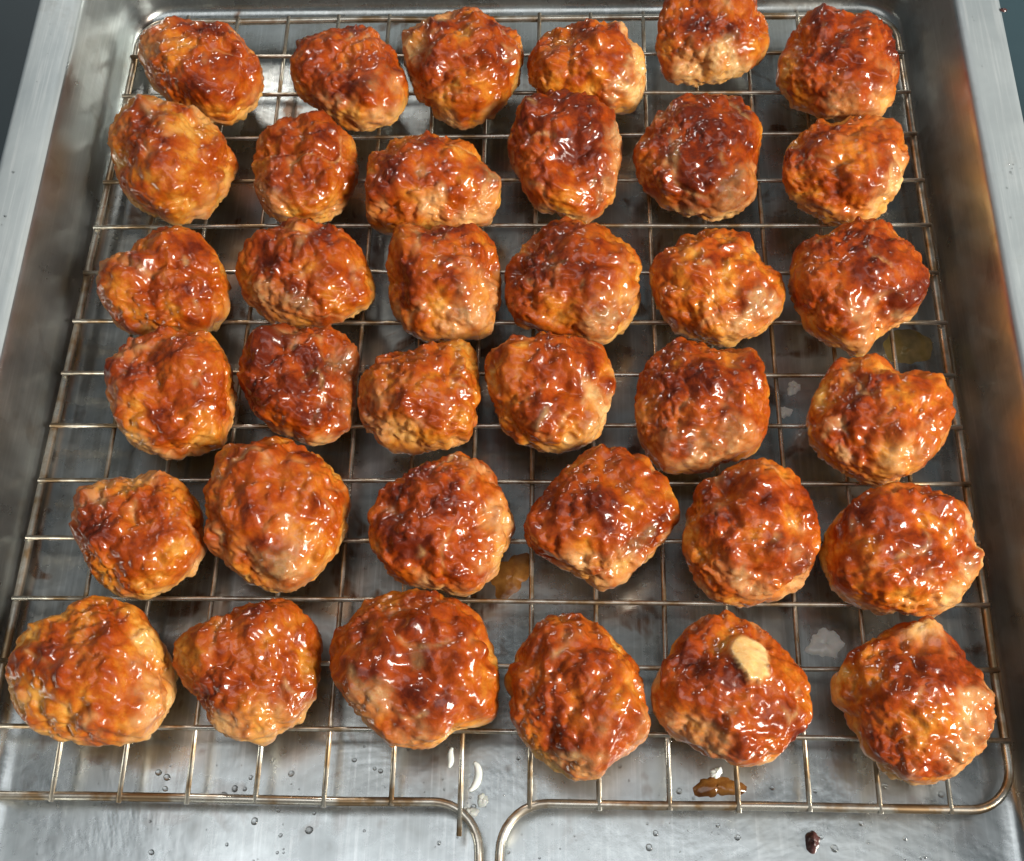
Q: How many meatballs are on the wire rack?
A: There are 36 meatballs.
